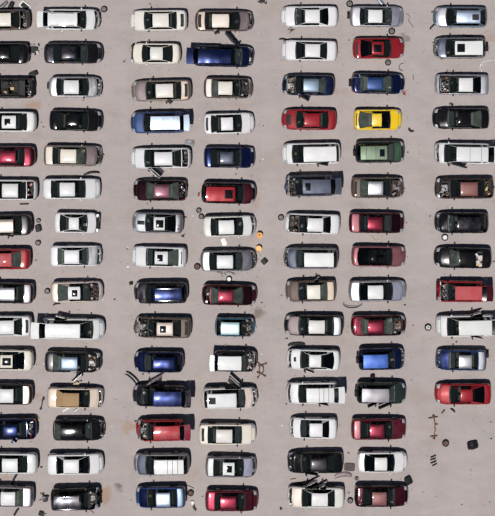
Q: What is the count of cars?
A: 102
